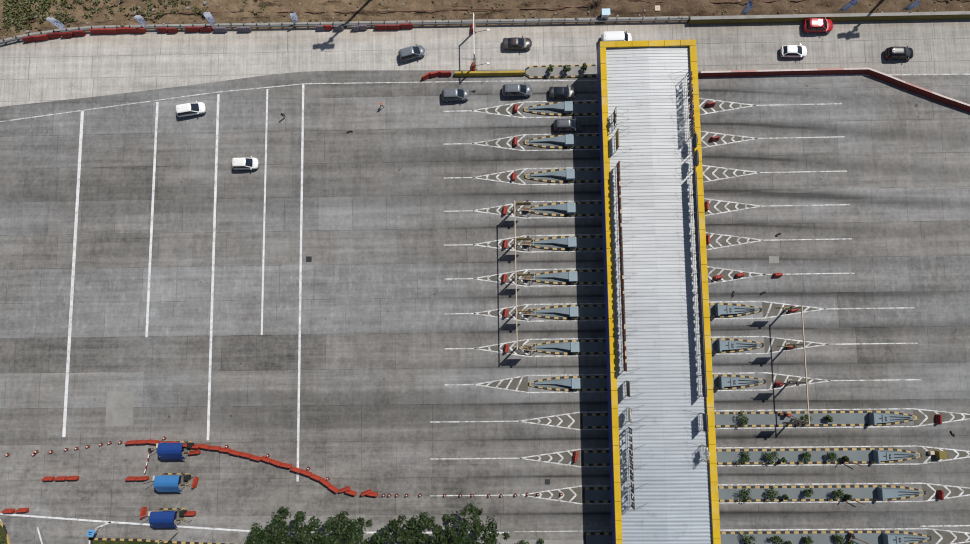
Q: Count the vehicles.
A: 12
